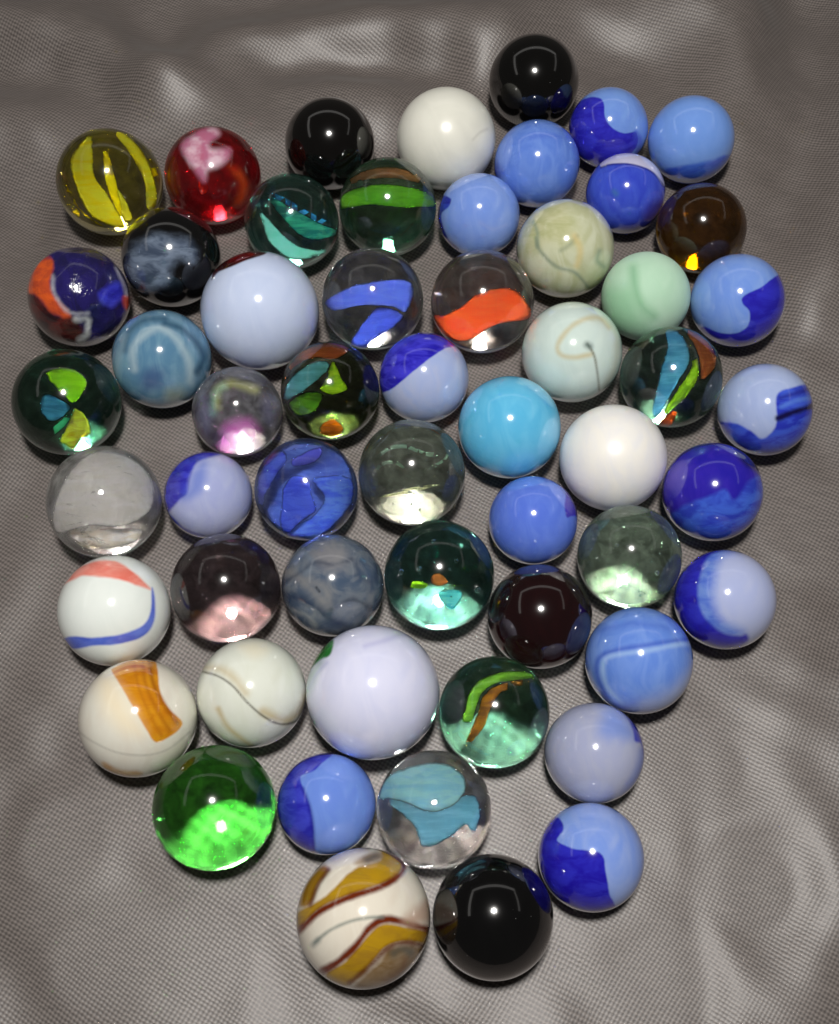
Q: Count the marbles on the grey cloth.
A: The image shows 56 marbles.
